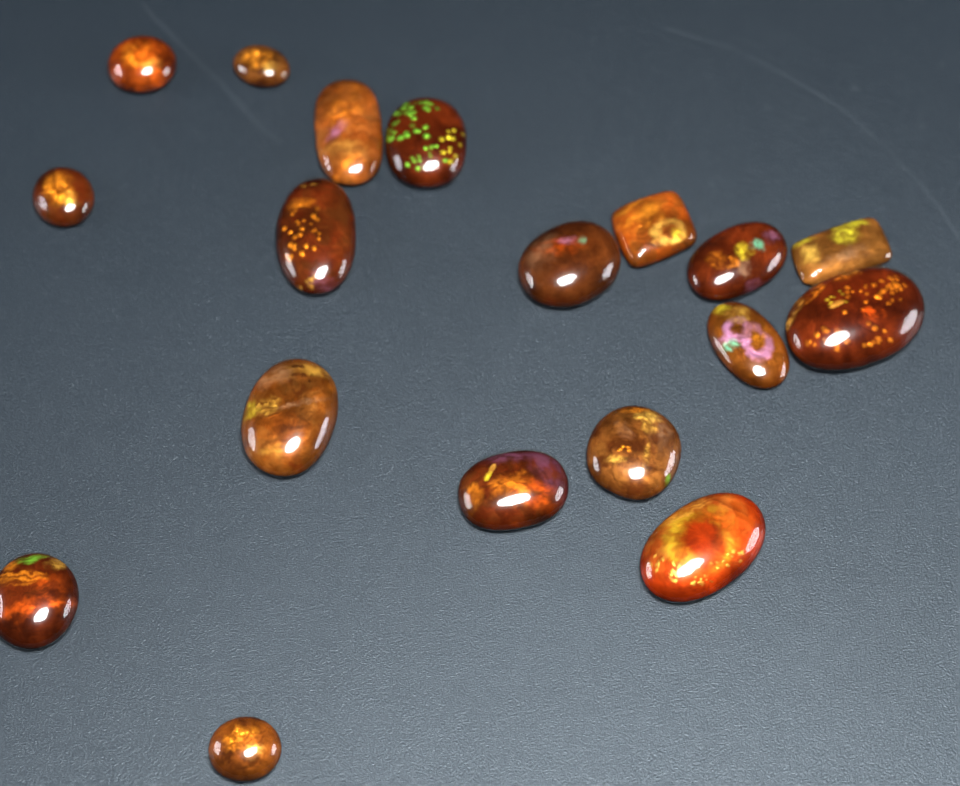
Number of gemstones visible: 18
